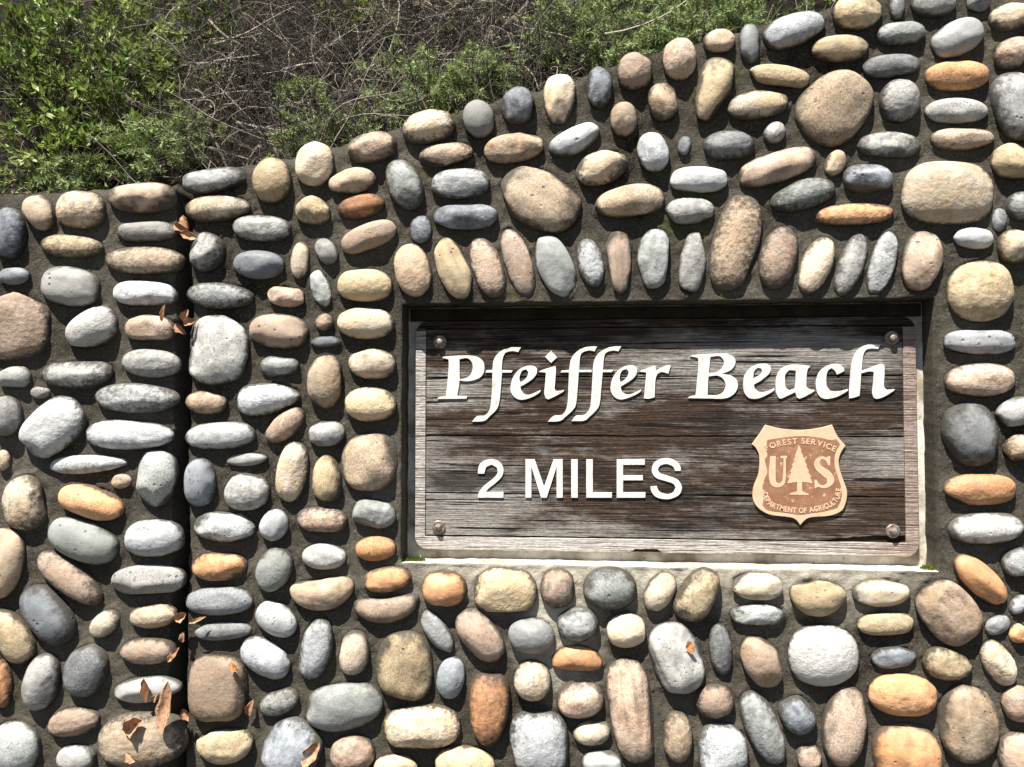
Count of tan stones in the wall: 113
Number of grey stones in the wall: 113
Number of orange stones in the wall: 16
